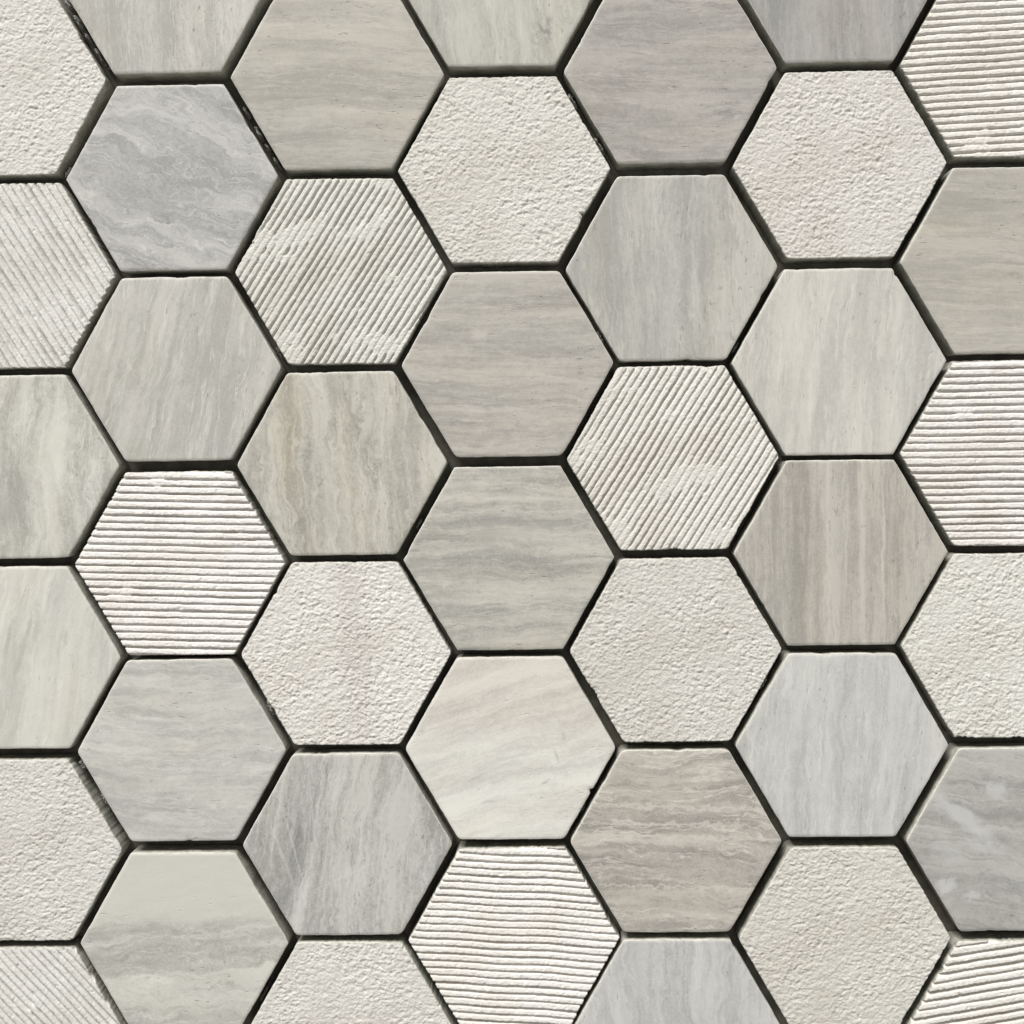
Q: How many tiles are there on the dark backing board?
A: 42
